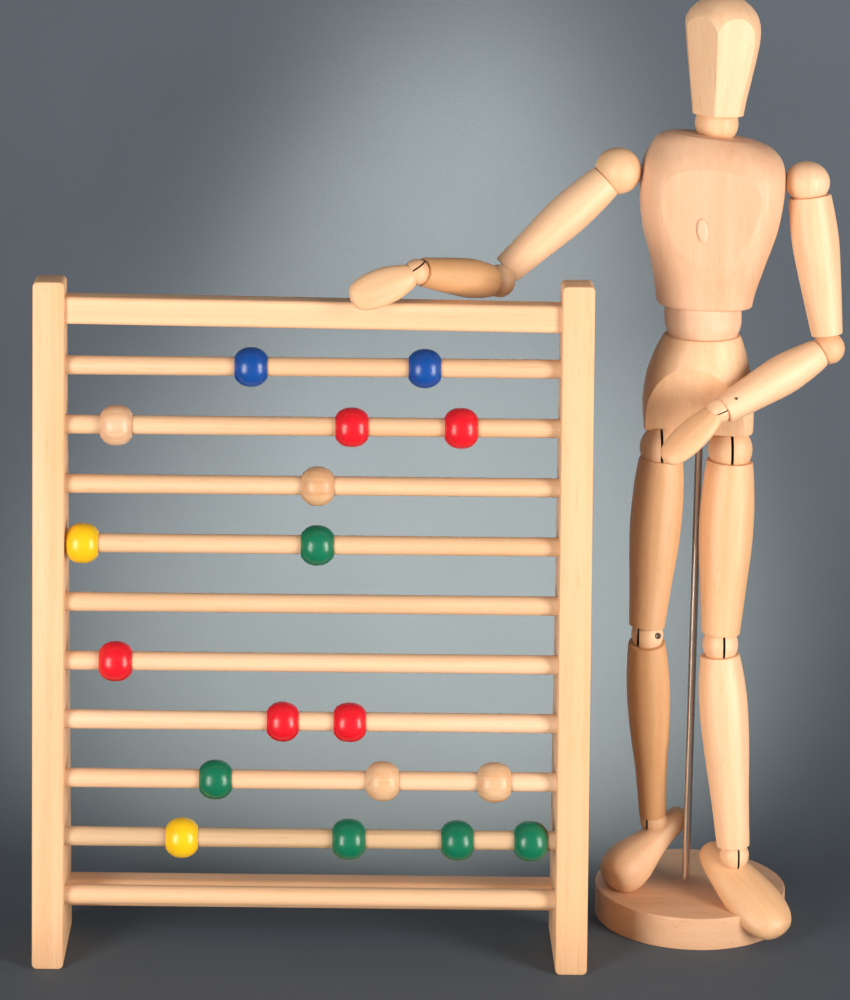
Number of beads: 18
